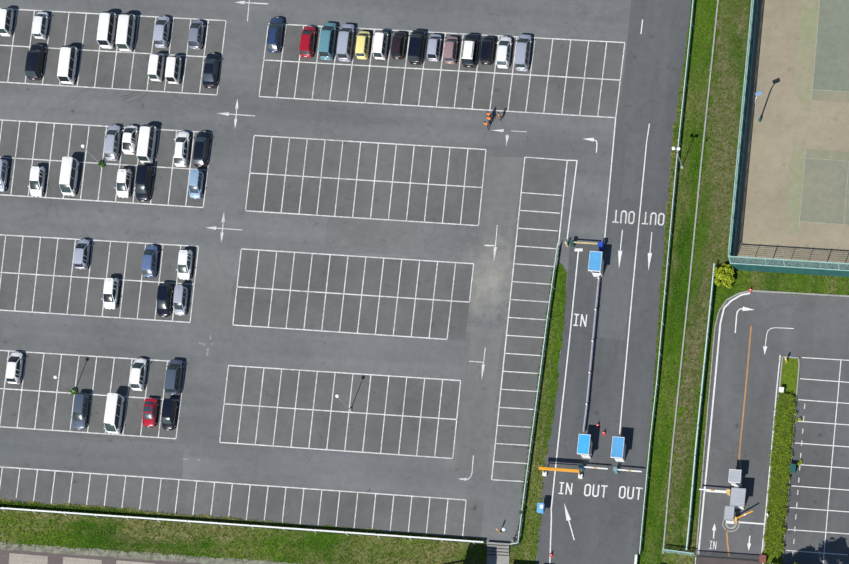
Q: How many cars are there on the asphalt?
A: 49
